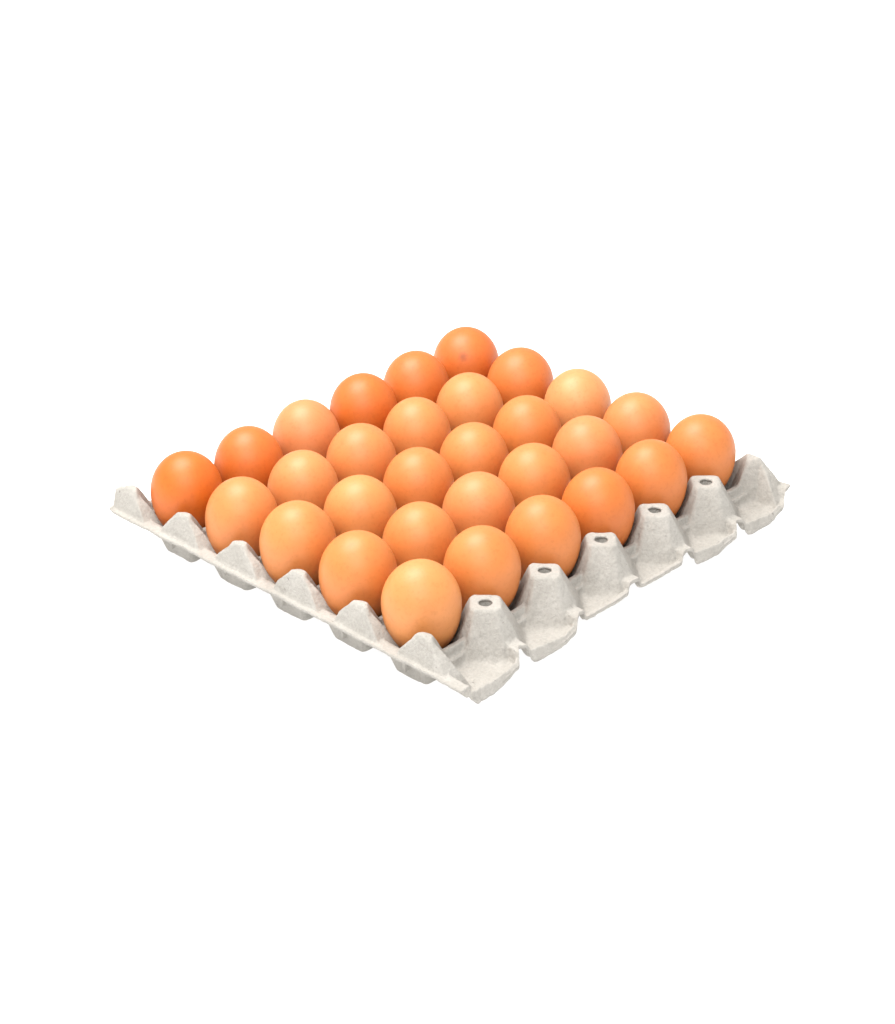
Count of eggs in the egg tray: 30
